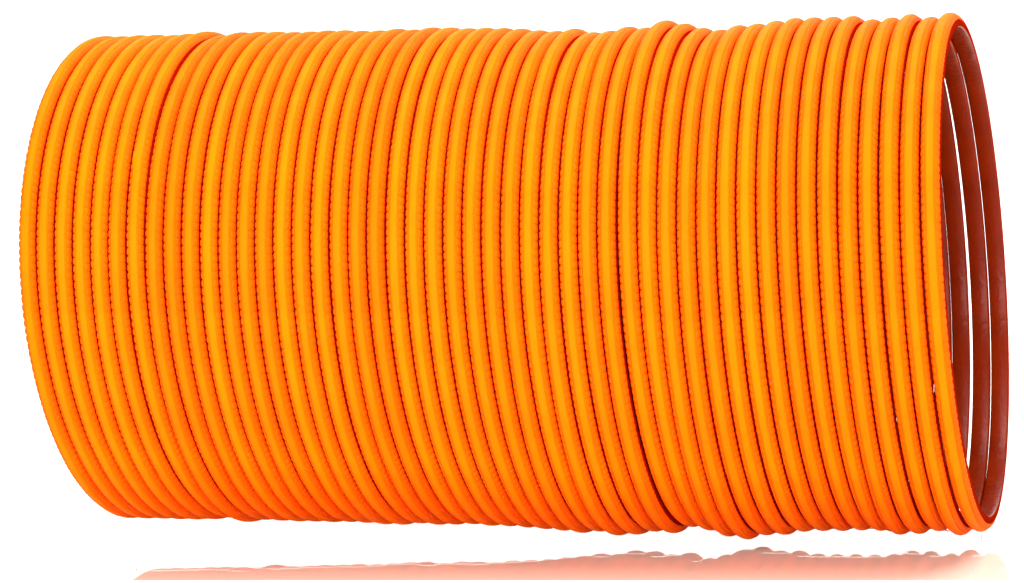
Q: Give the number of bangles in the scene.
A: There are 48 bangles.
